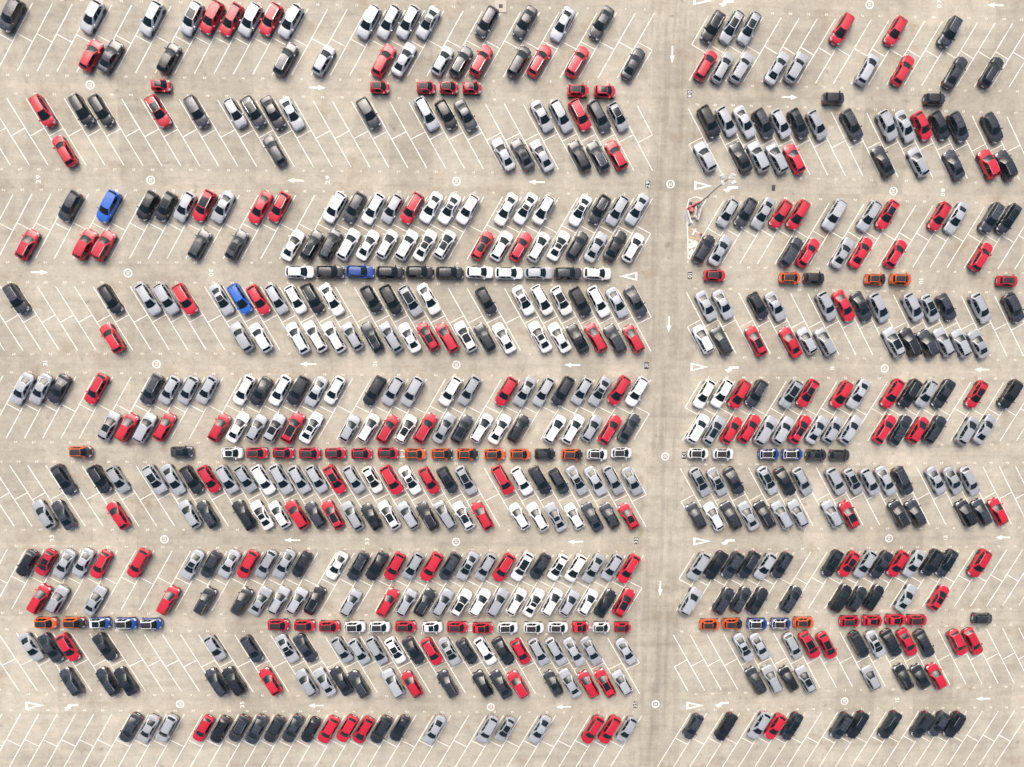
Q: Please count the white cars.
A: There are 93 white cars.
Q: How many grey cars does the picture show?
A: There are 200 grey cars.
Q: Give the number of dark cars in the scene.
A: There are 195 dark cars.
